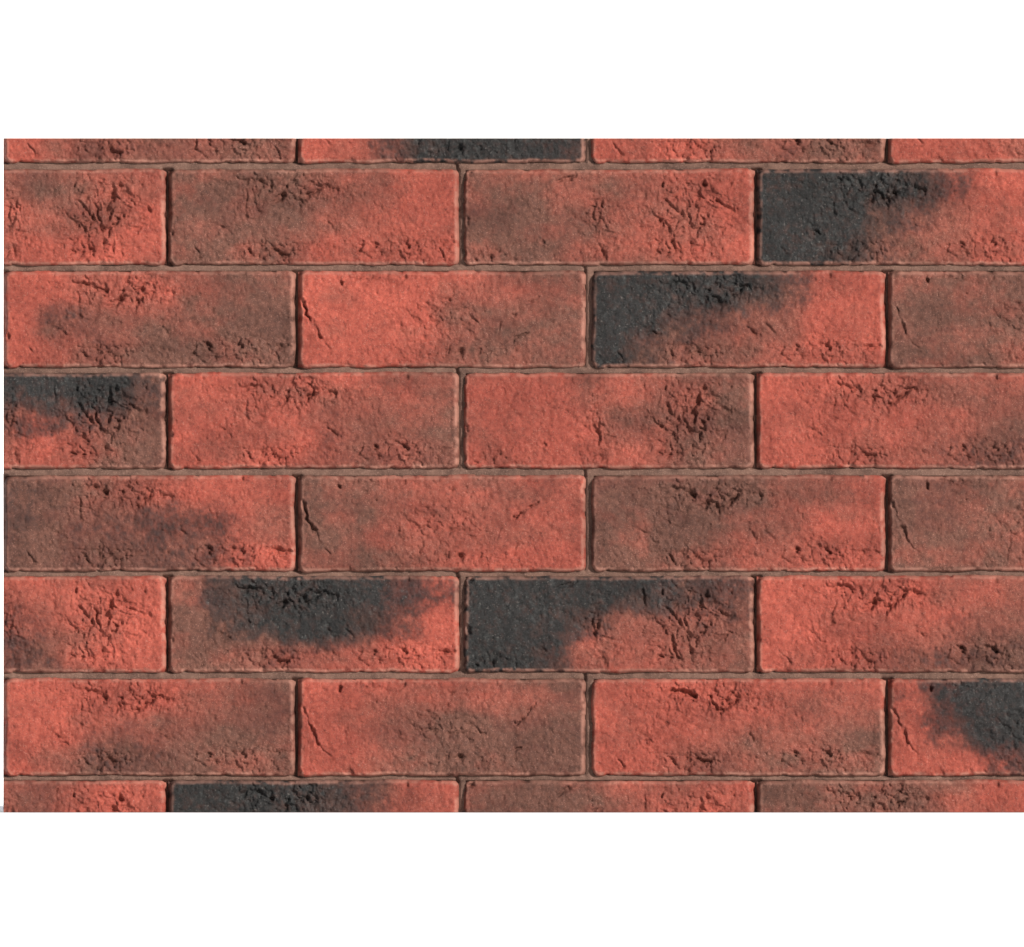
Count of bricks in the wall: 32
